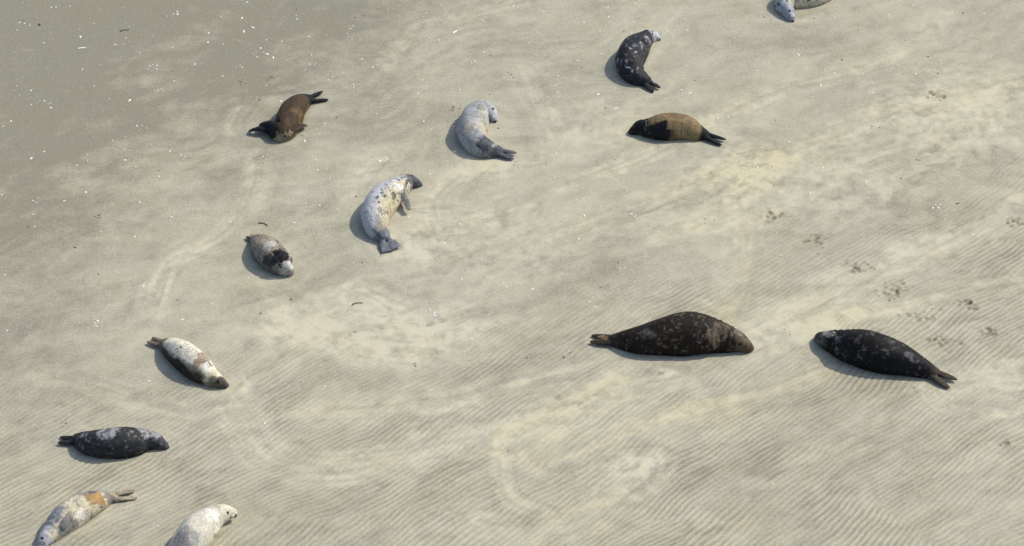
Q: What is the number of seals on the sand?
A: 13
